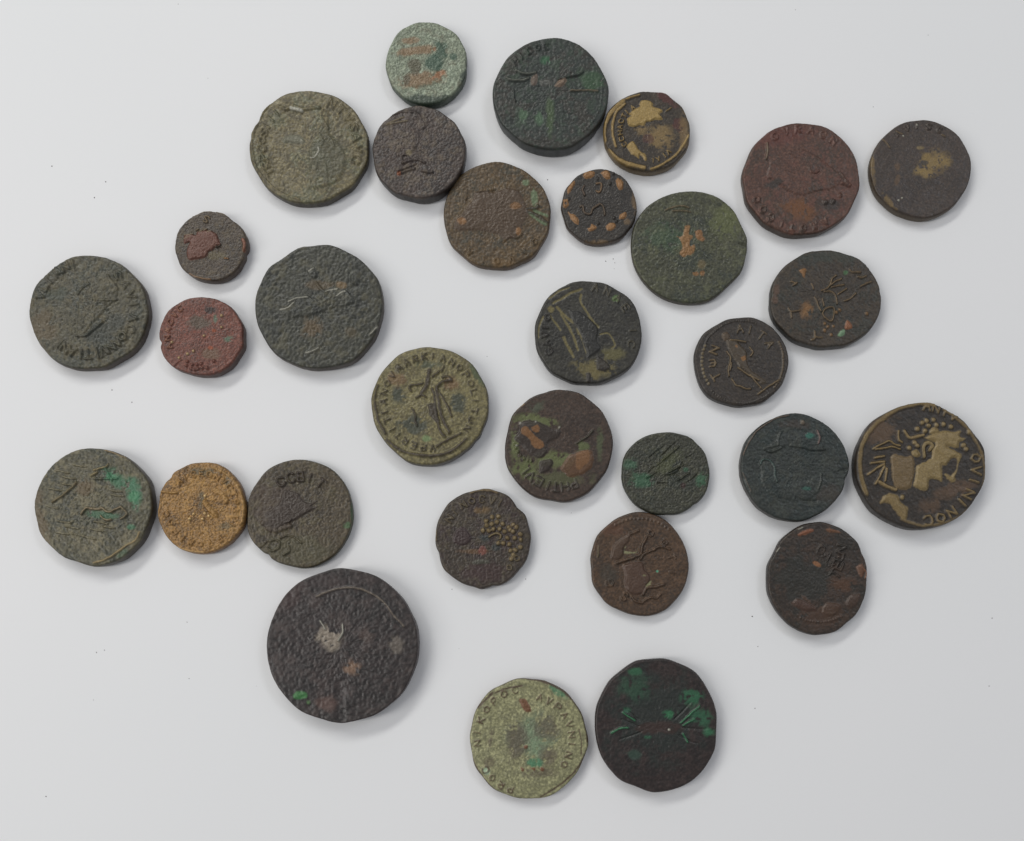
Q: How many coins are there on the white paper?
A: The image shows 31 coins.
